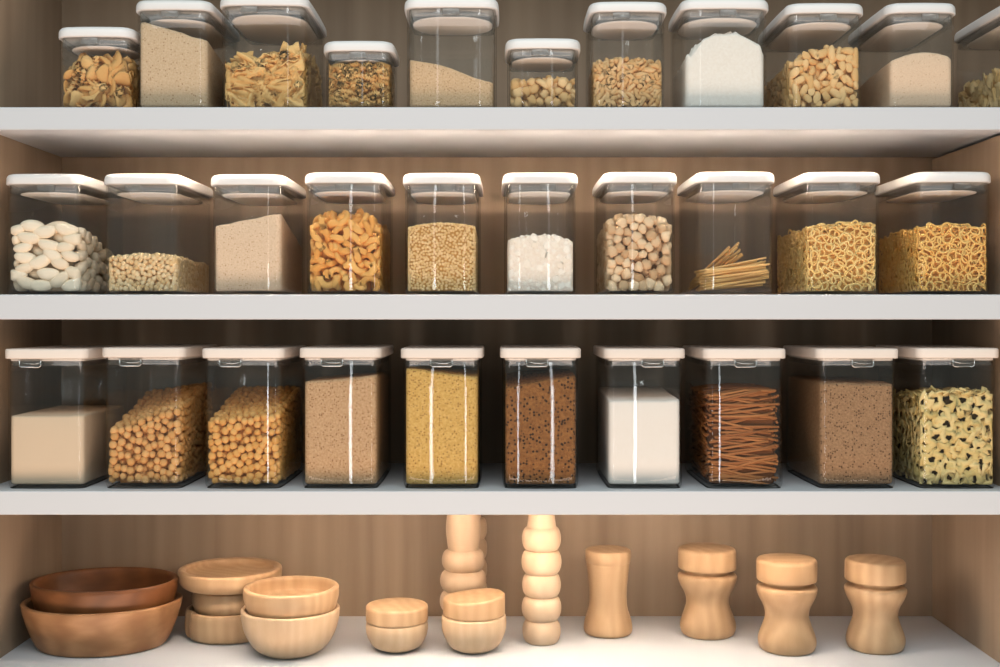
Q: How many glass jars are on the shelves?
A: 31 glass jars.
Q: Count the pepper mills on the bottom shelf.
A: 3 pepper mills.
